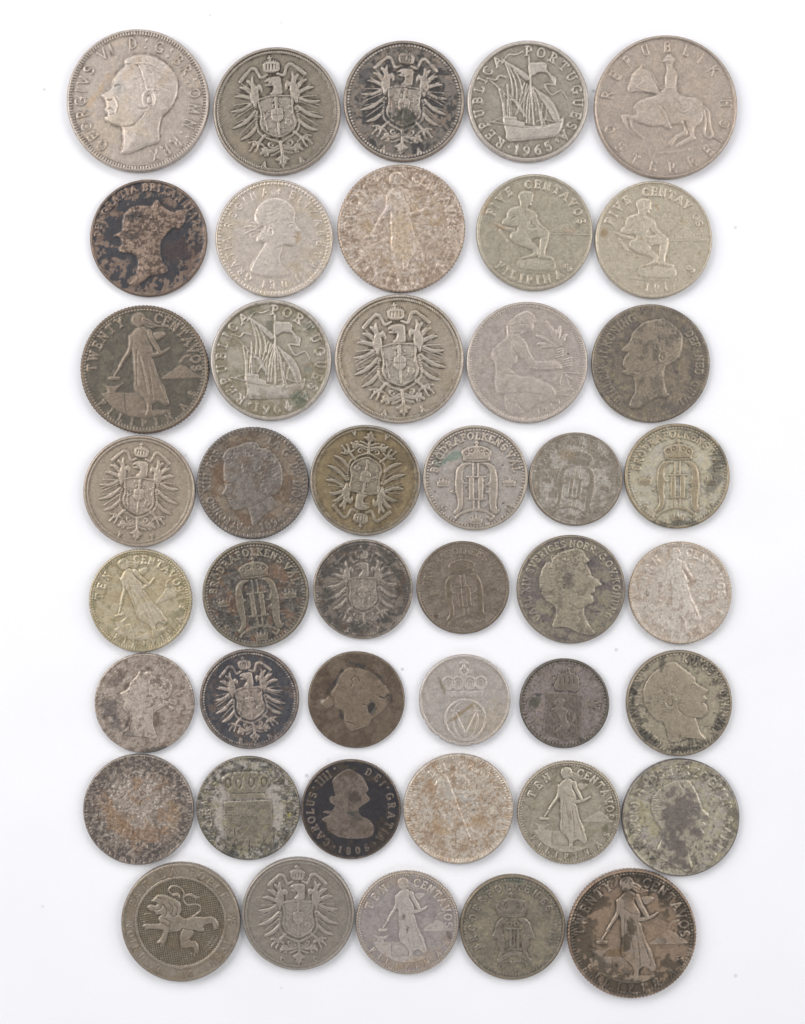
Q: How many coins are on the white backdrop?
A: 44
